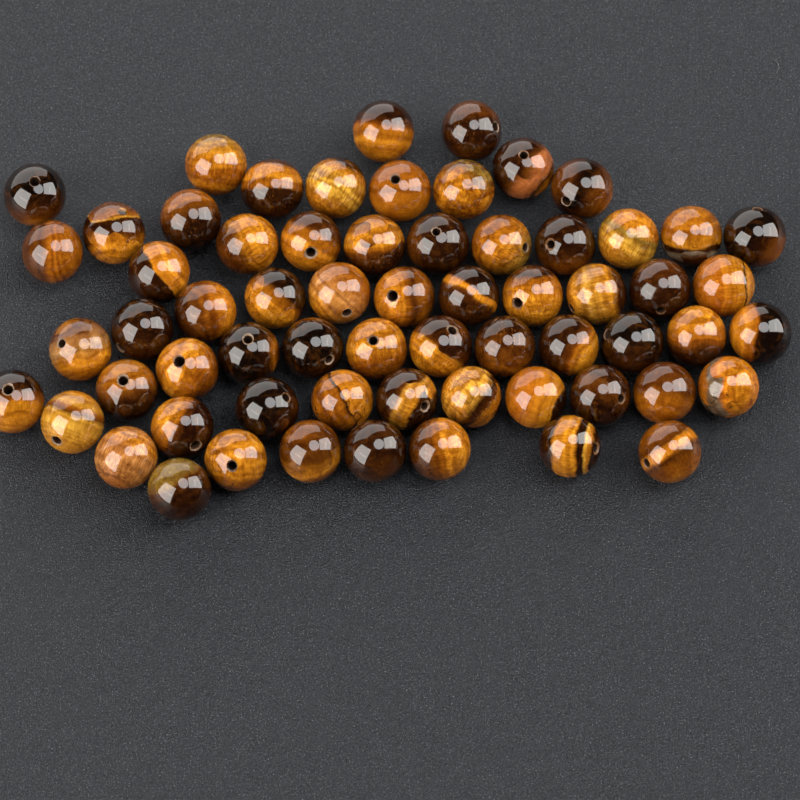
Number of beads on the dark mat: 64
